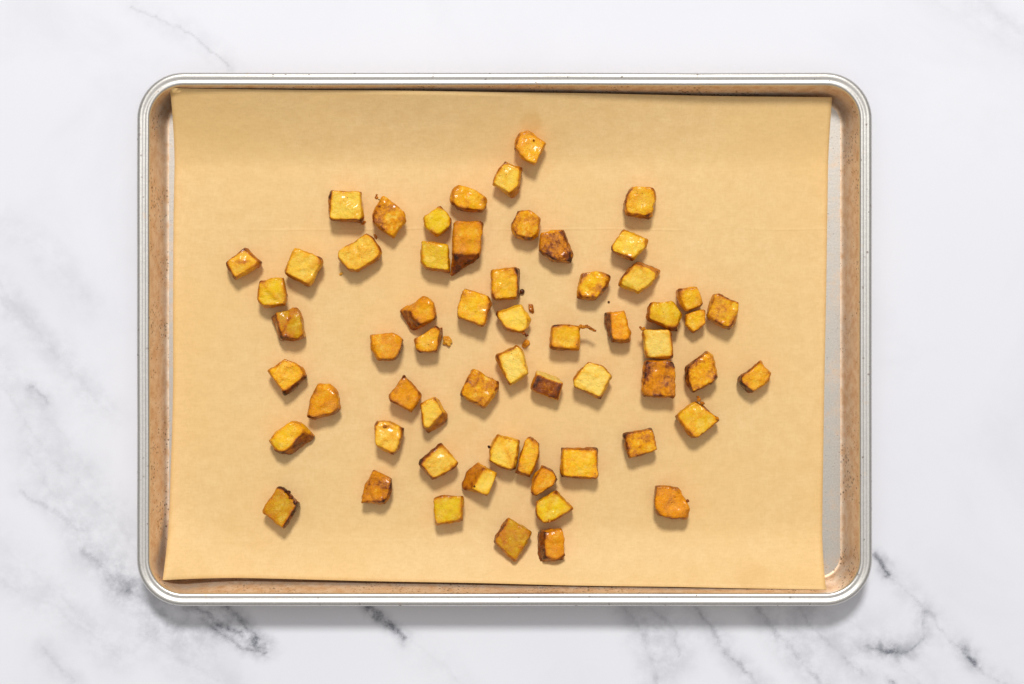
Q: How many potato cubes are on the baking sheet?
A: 60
